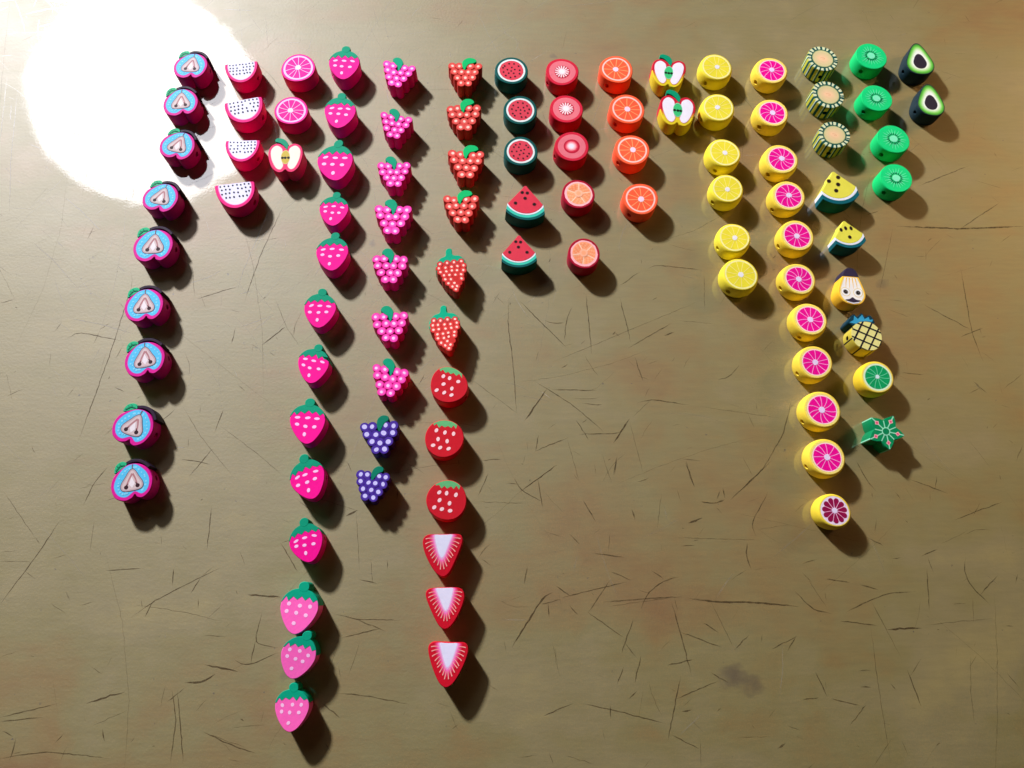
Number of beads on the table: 98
